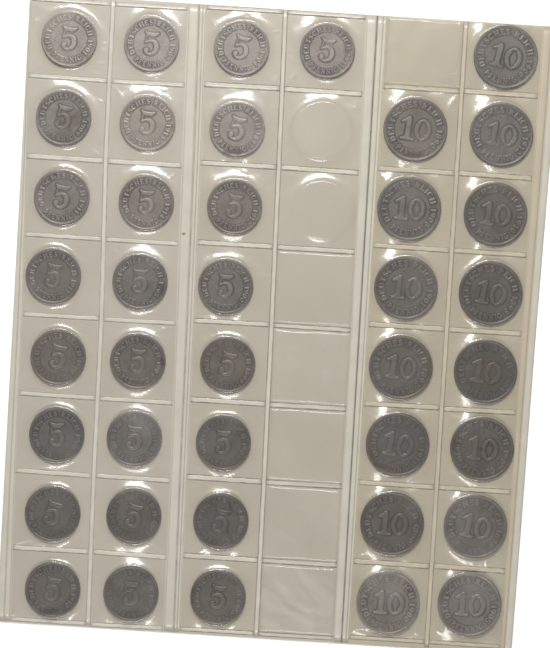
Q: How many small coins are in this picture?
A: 25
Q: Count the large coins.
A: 15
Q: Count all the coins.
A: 40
